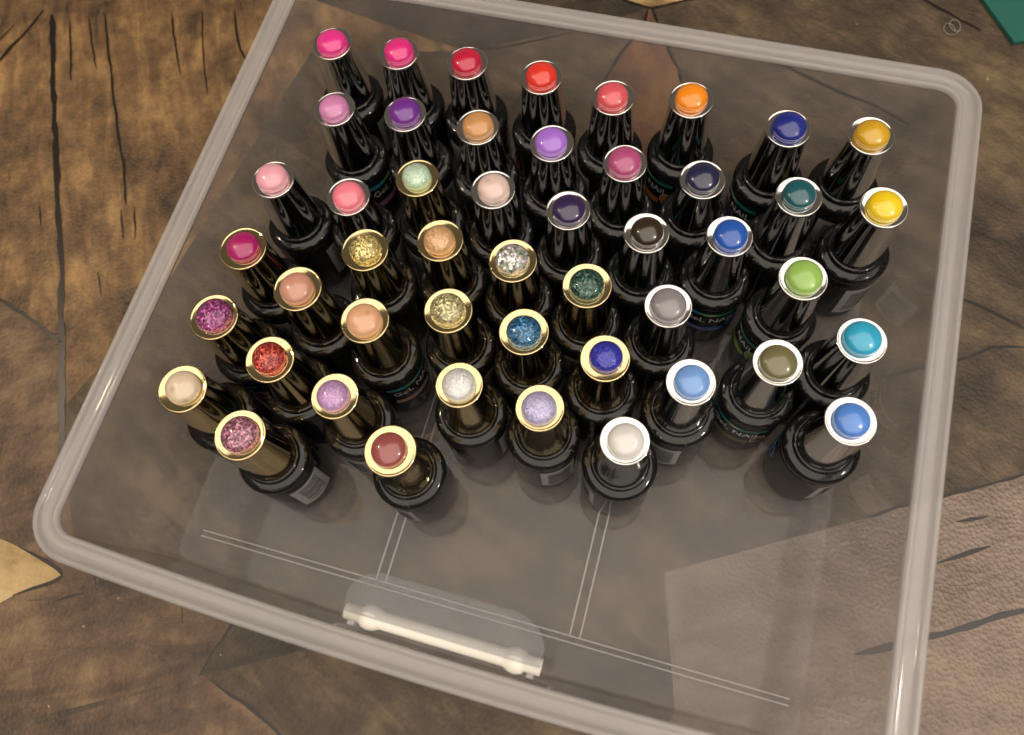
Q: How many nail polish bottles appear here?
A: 48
